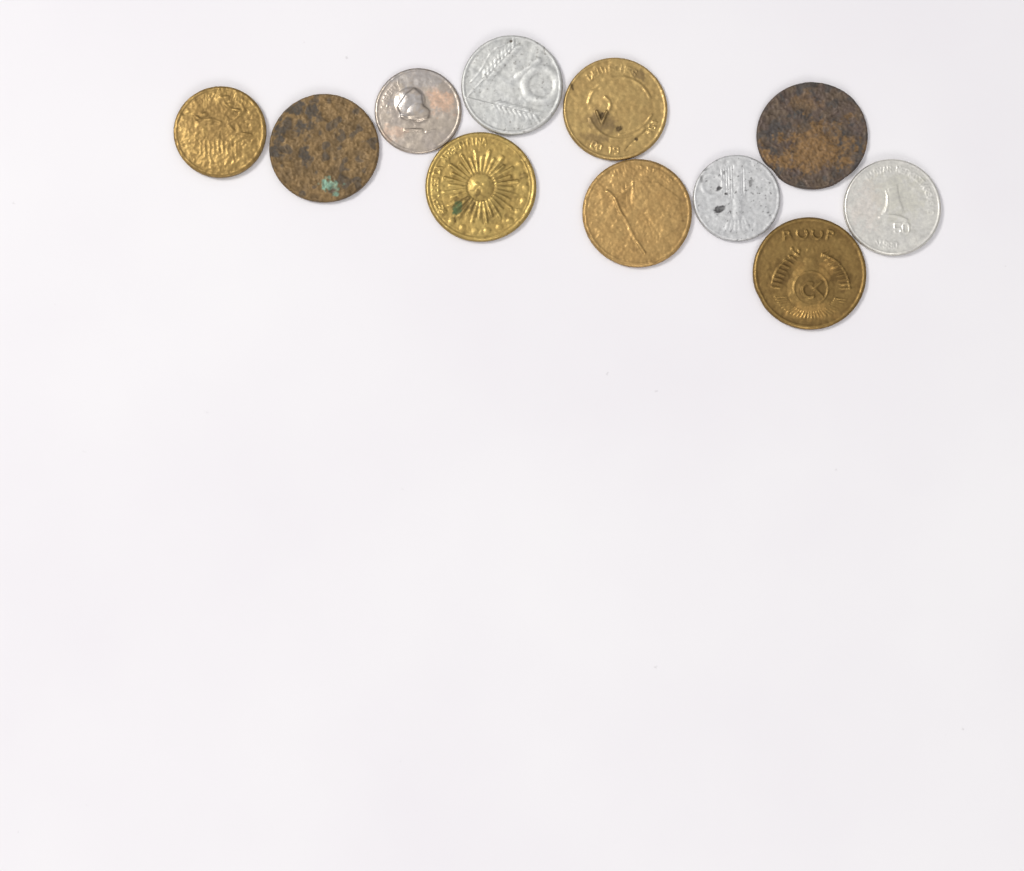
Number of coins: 11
